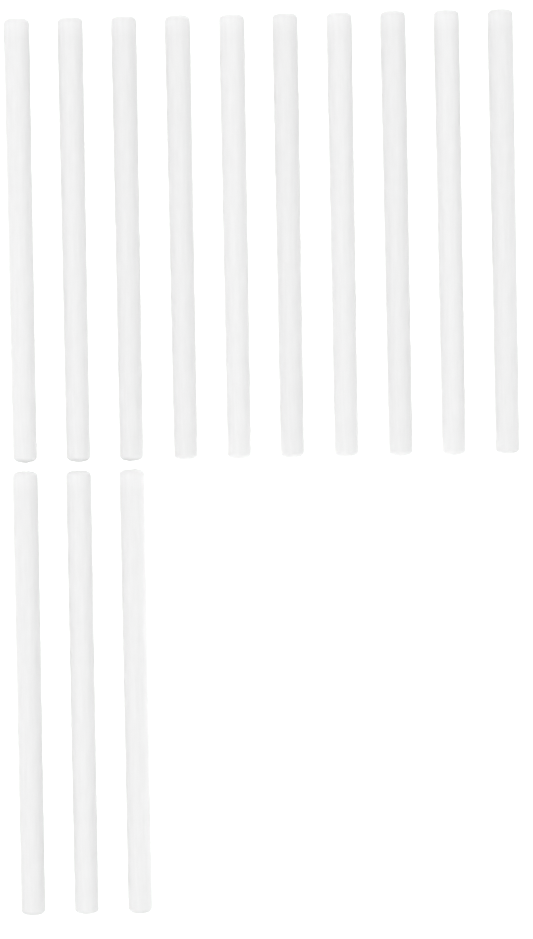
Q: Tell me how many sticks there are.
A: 13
